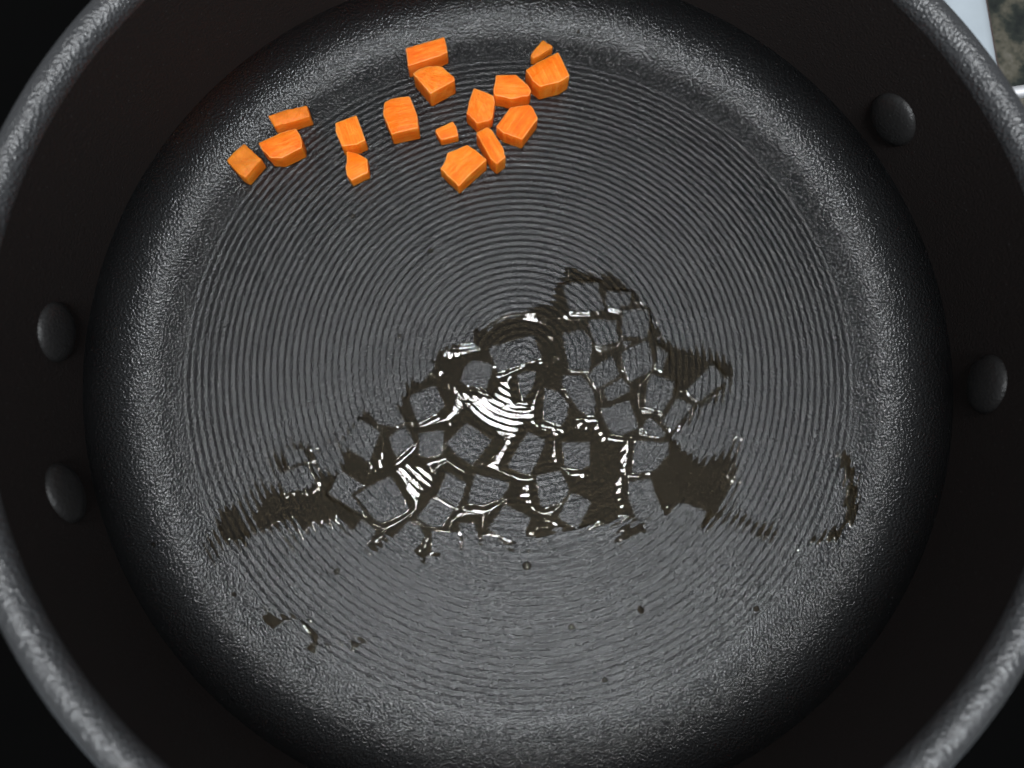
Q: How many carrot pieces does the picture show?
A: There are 16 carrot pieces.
